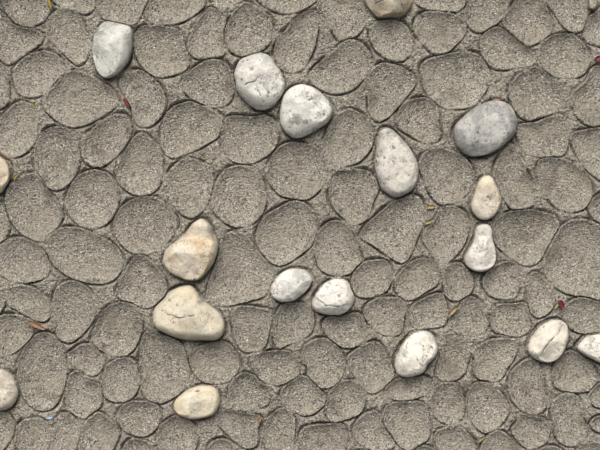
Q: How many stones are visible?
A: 19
